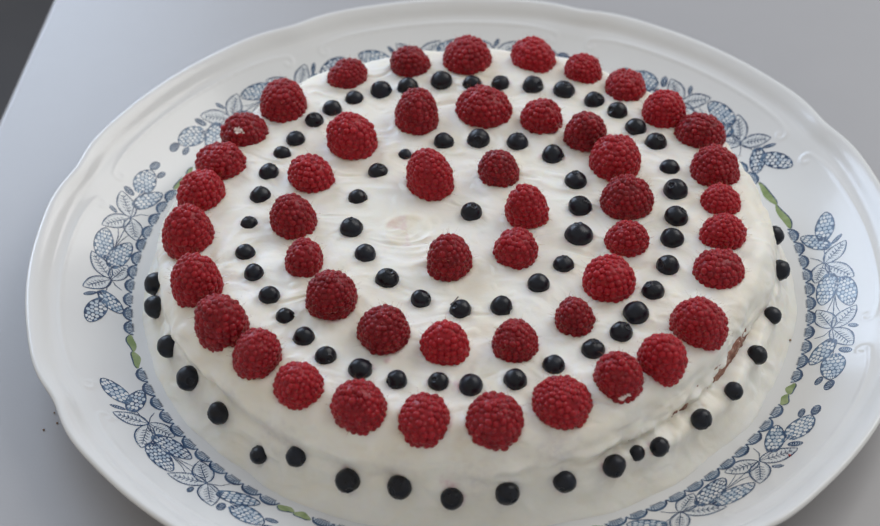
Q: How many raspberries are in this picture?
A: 50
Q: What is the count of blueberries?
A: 80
